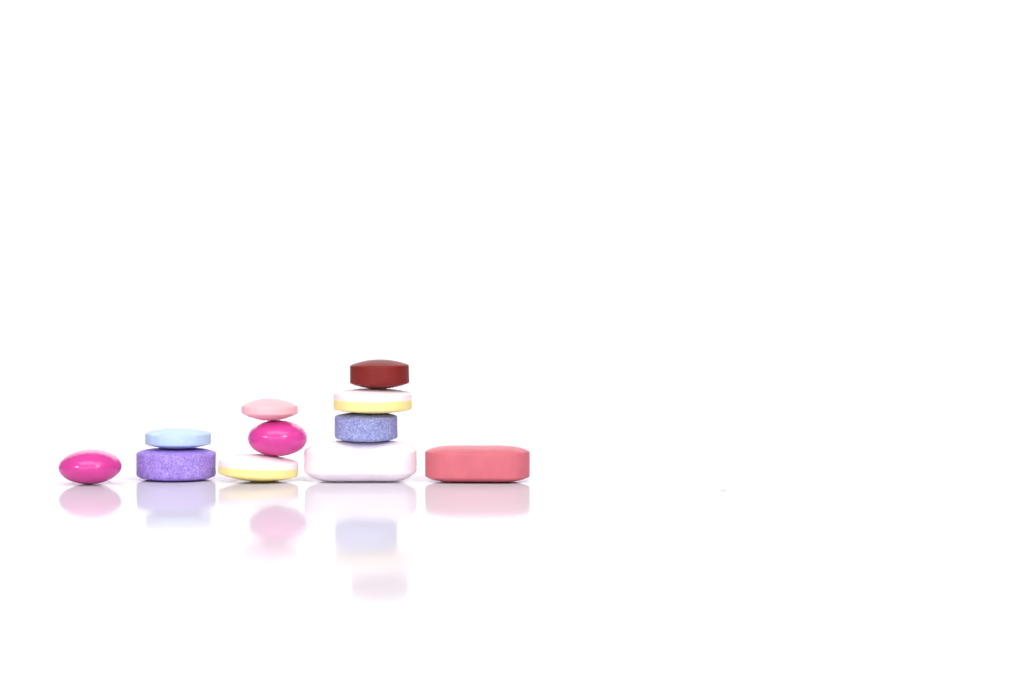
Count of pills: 11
